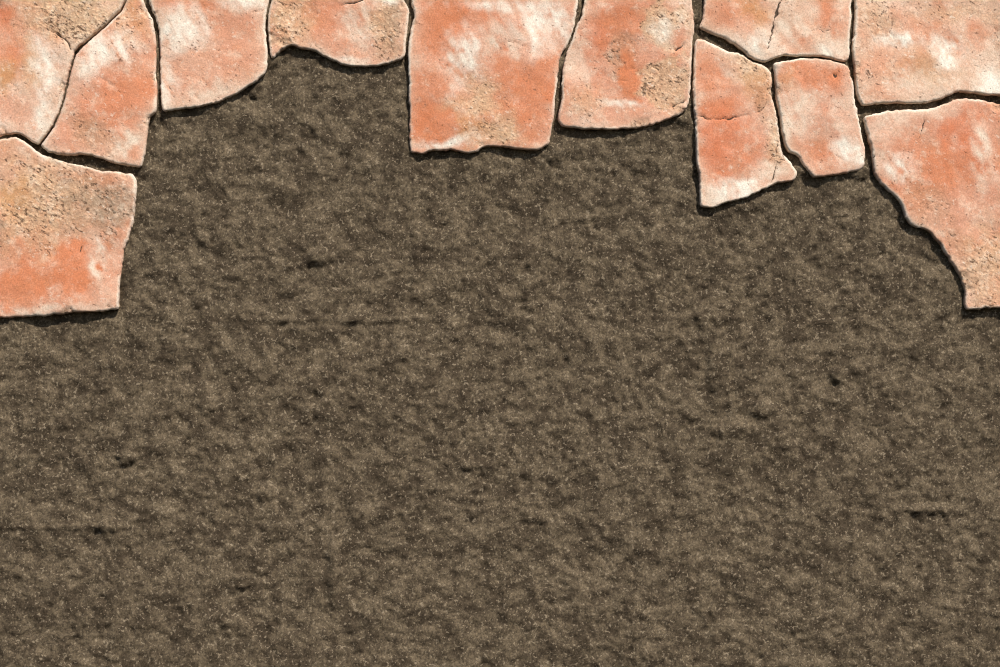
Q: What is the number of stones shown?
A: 12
